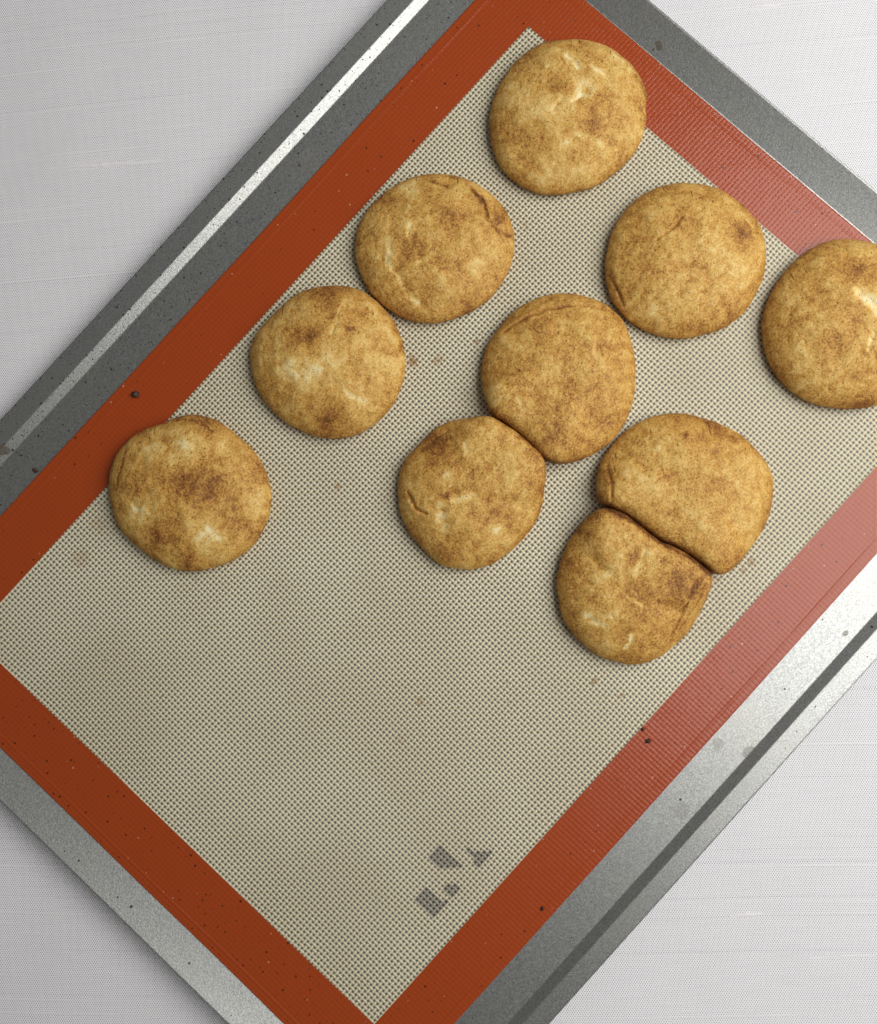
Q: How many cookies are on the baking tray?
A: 10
